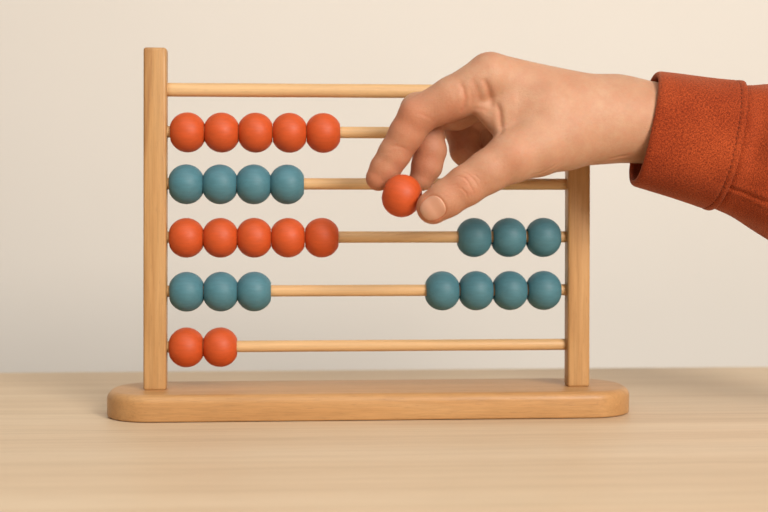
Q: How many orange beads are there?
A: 13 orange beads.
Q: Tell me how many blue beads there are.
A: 14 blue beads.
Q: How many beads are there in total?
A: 27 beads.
